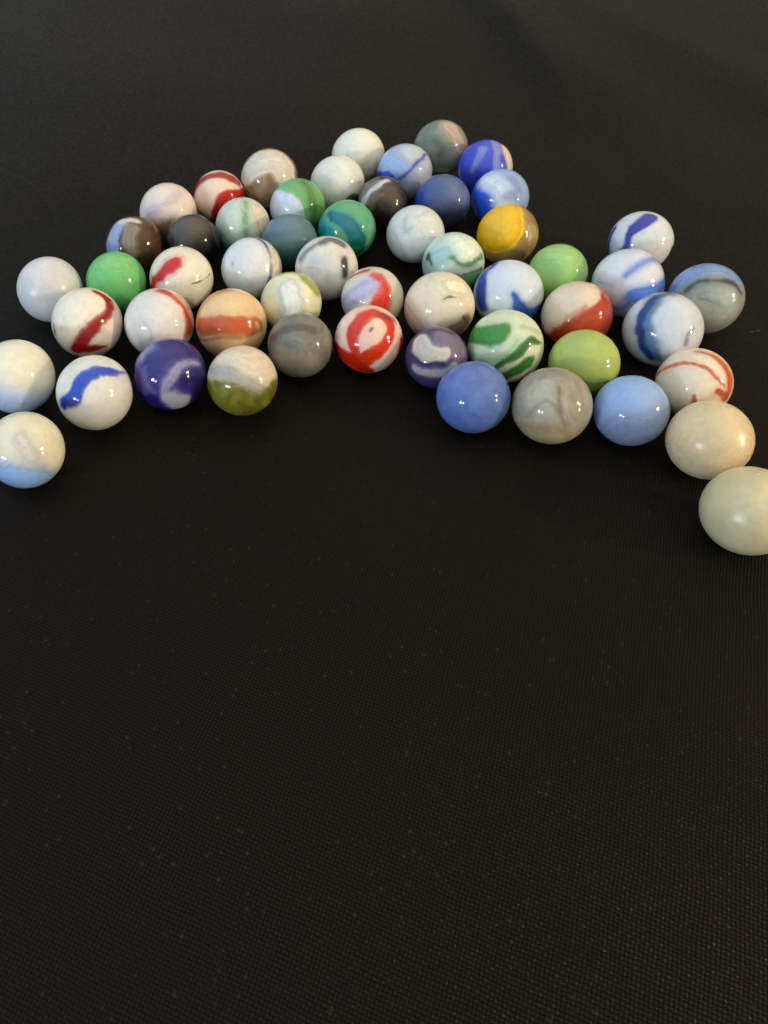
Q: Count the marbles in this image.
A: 54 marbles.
